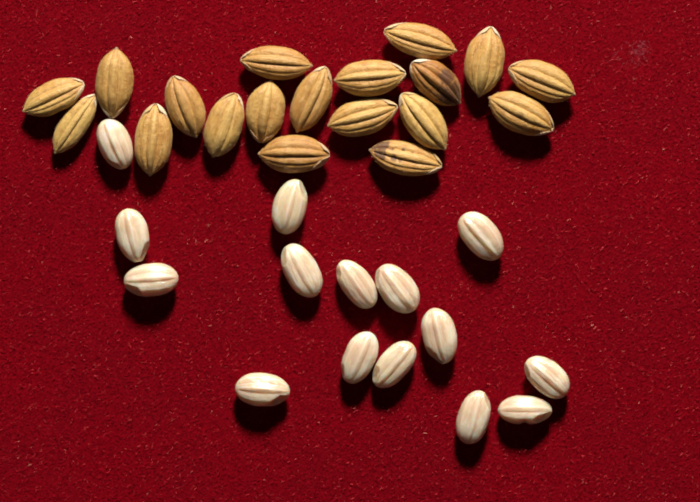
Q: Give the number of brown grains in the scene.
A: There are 19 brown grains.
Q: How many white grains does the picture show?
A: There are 15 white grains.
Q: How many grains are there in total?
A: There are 34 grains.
